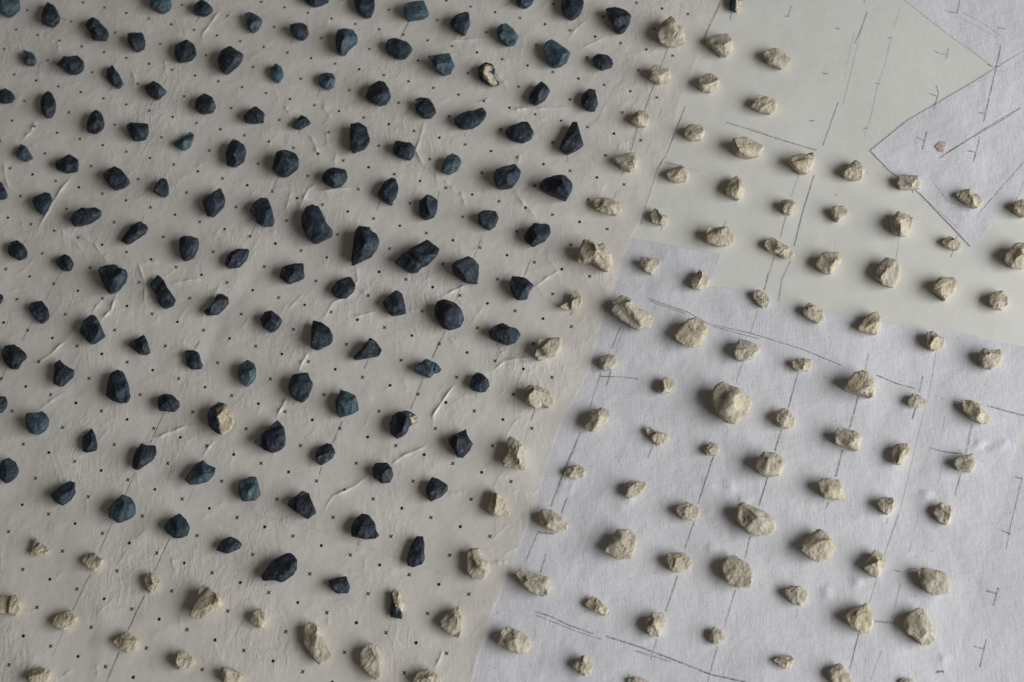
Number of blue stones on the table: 126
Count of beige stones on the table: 104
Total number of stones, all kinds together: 230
